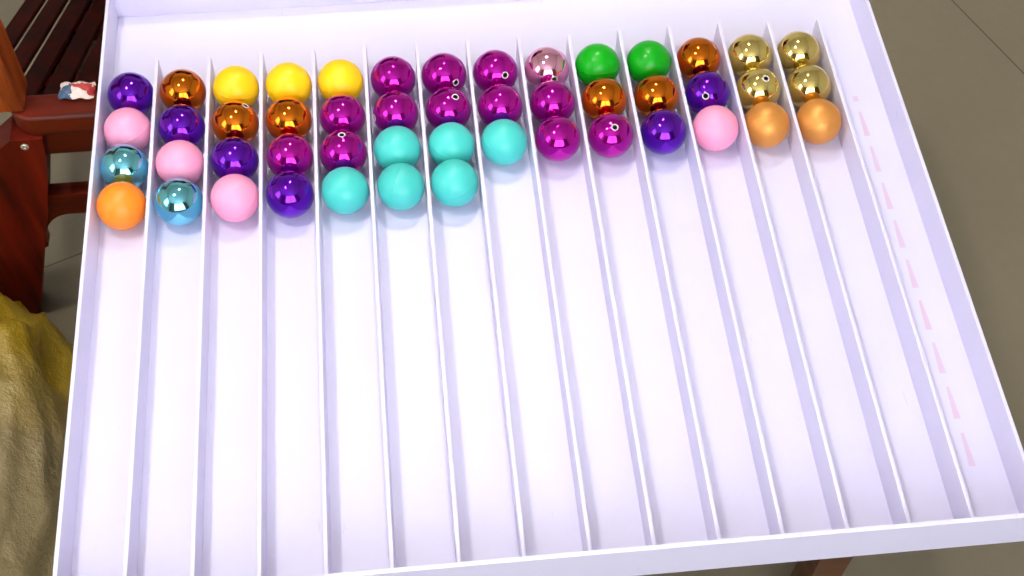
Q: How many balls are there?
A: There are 49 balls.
